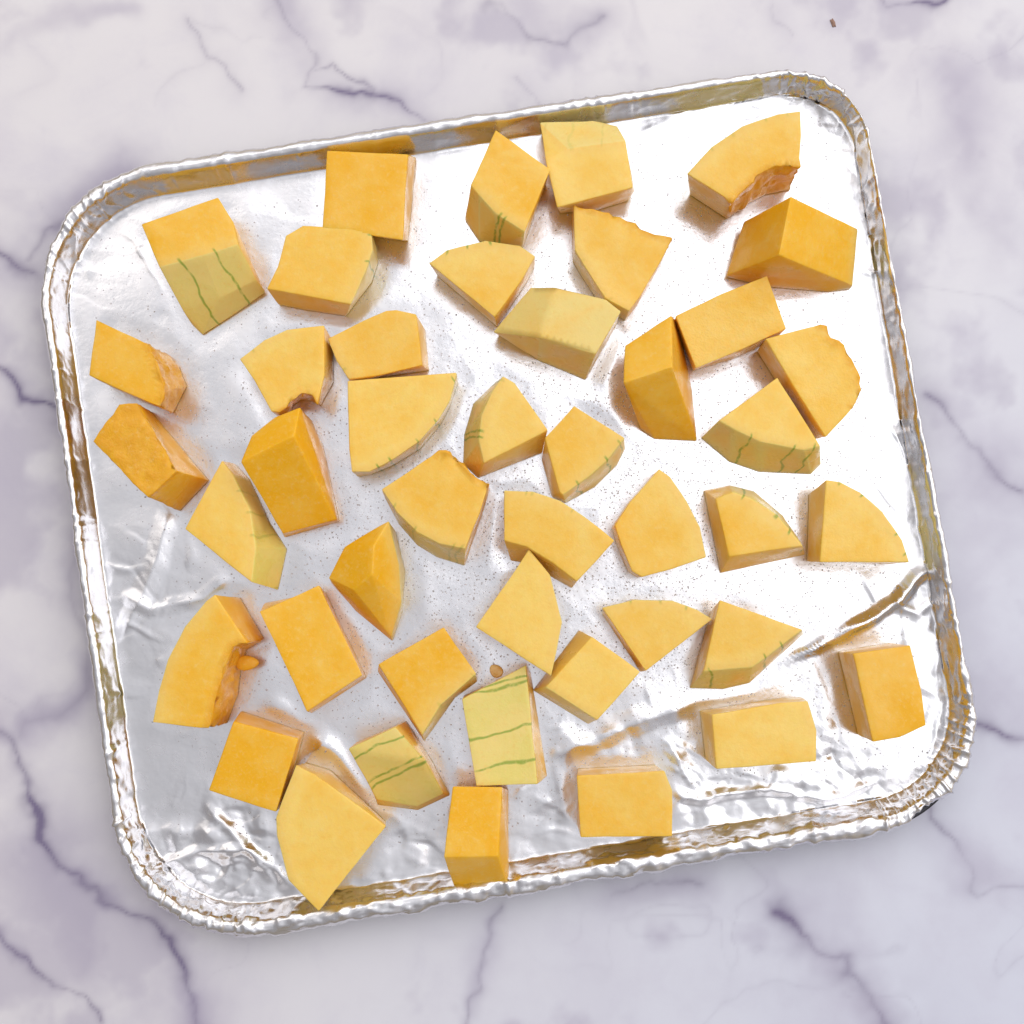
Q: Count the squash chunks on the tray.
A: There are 44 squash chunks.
